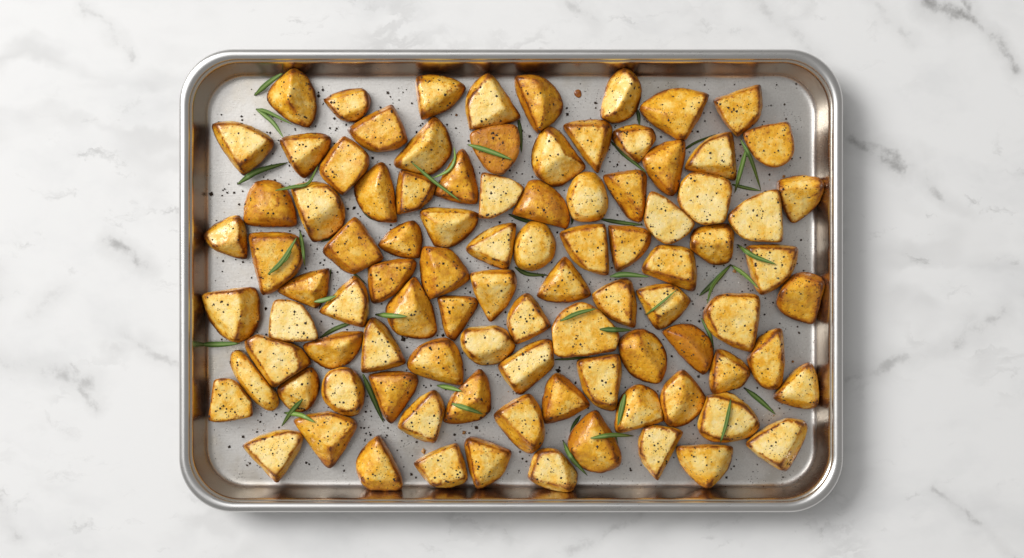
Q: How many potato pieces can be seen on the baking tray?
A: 95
